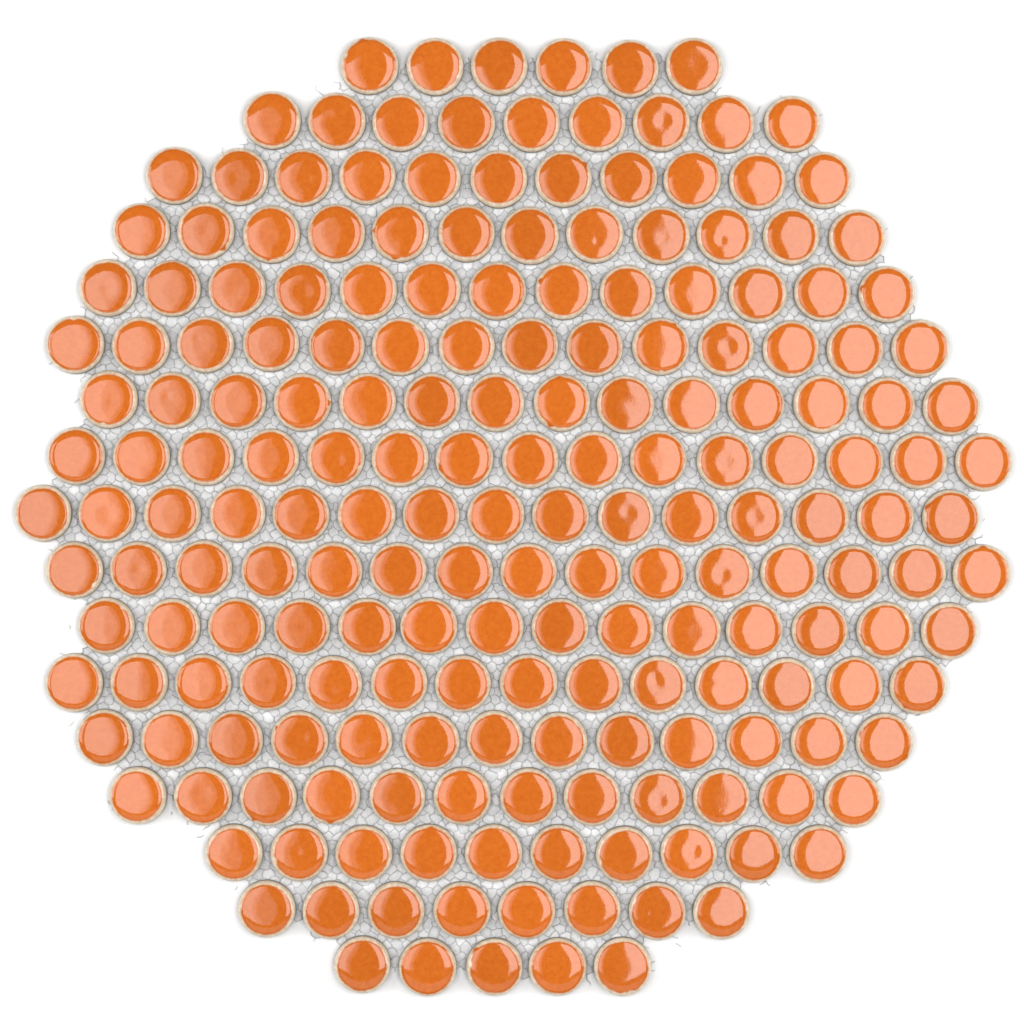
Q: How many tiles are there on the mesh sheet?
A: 200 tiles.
